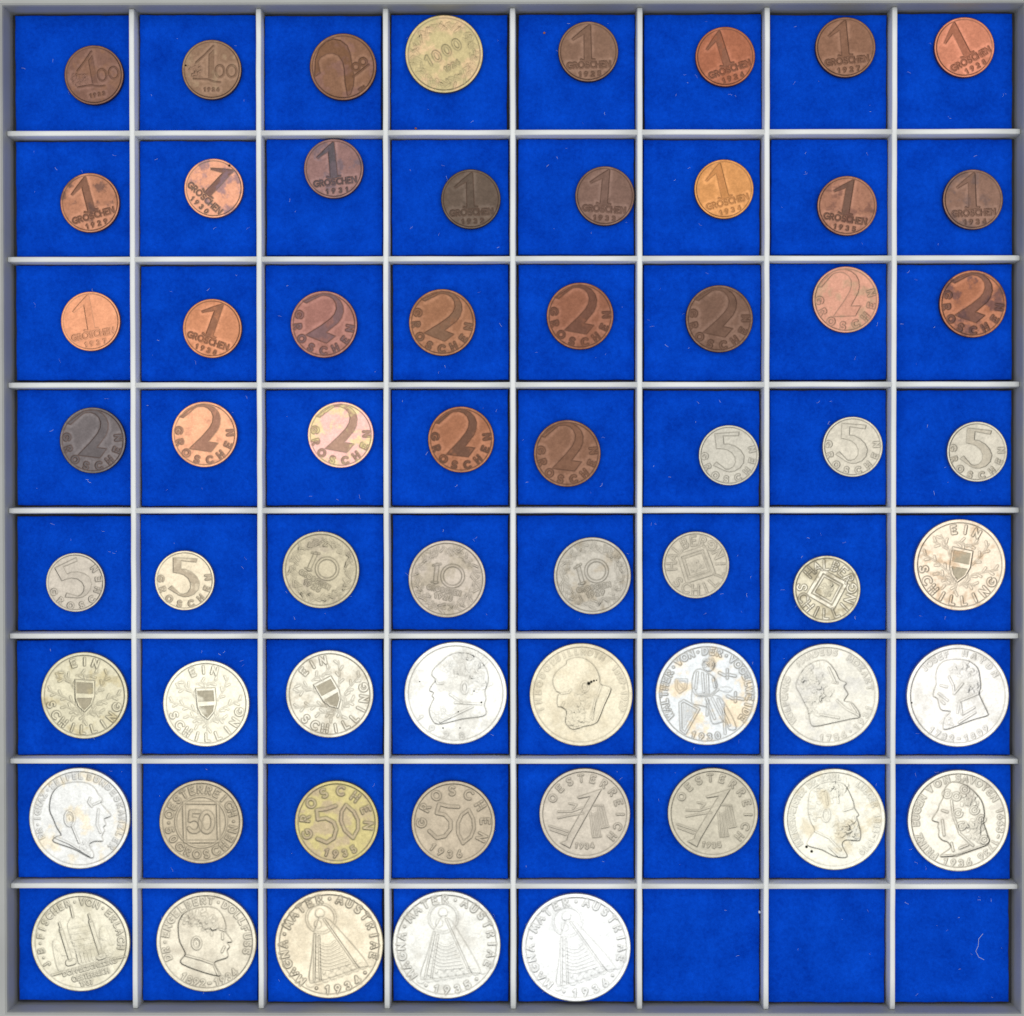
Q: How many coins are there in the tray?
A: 61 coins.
